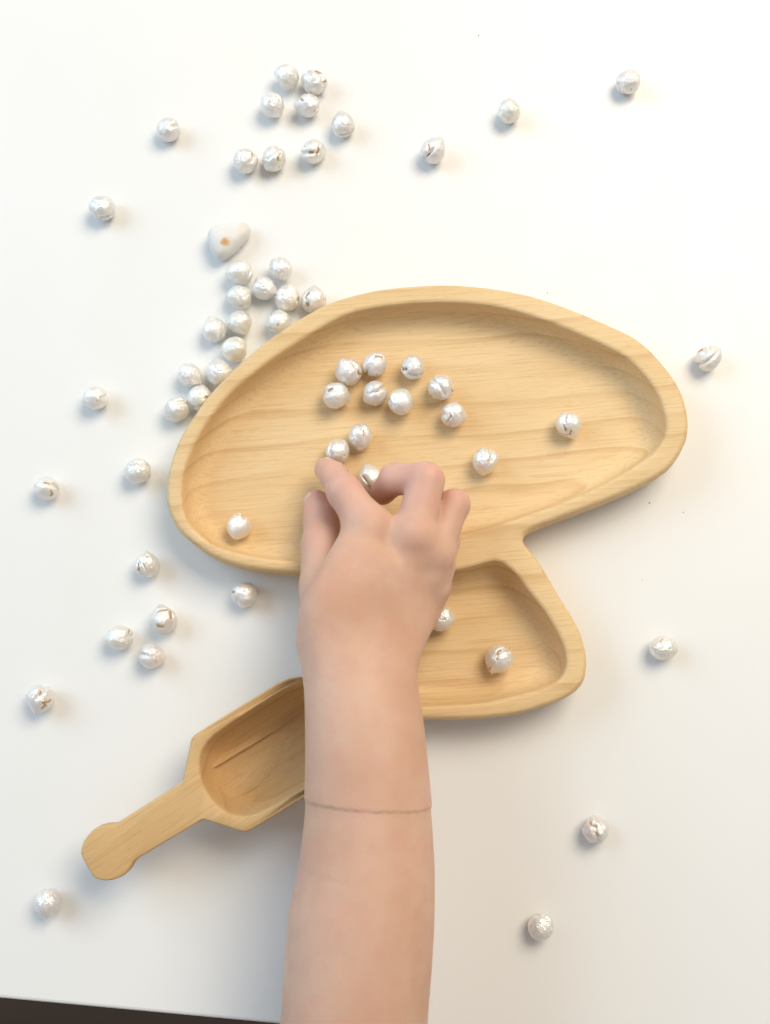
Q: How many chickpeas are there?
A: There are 57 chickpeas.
